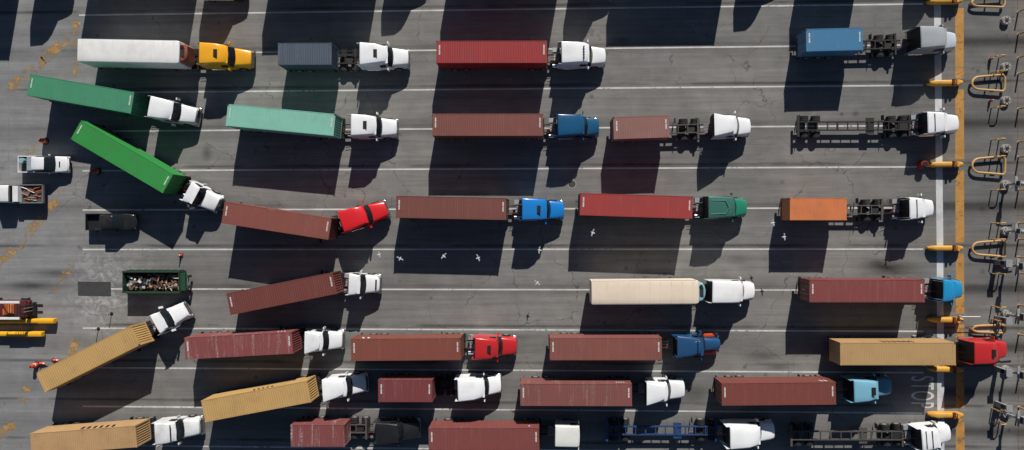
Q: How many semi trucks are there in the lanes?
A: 31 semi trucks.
